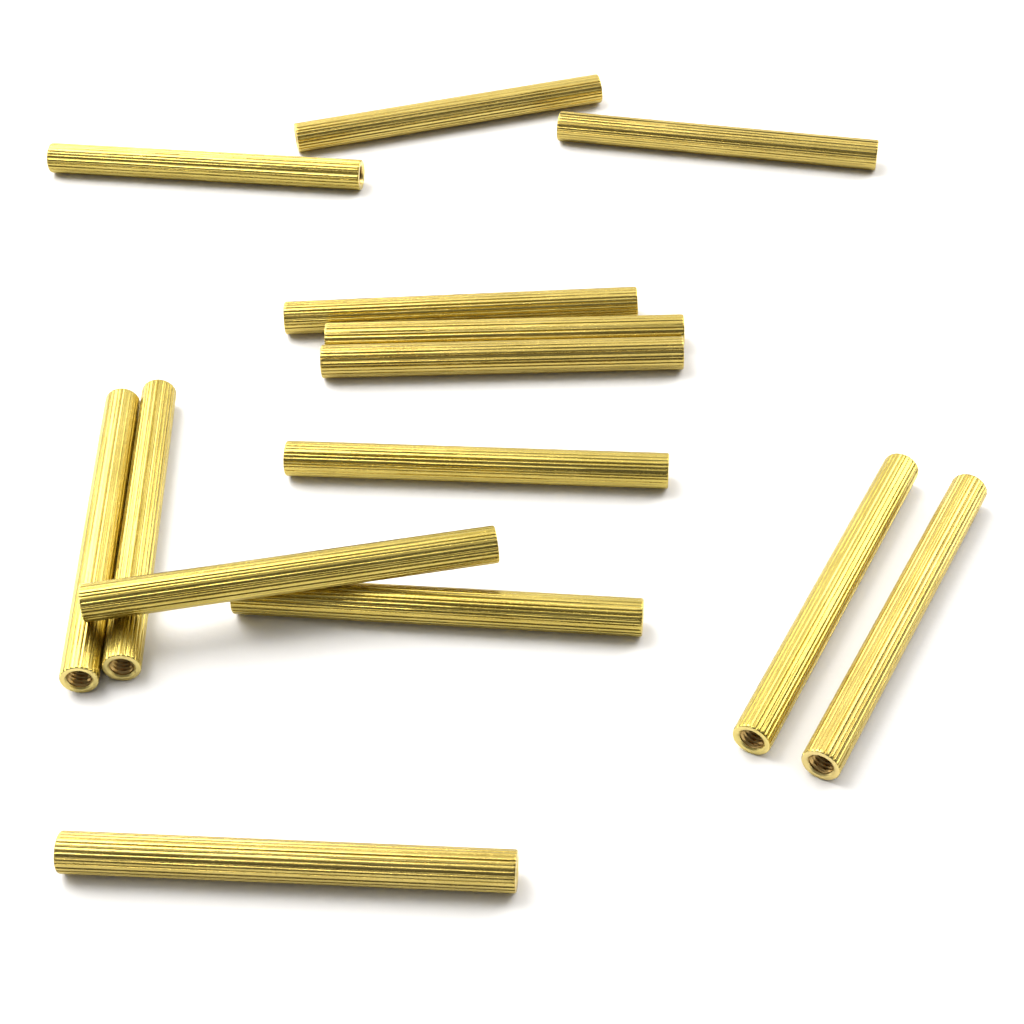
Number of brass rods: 14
